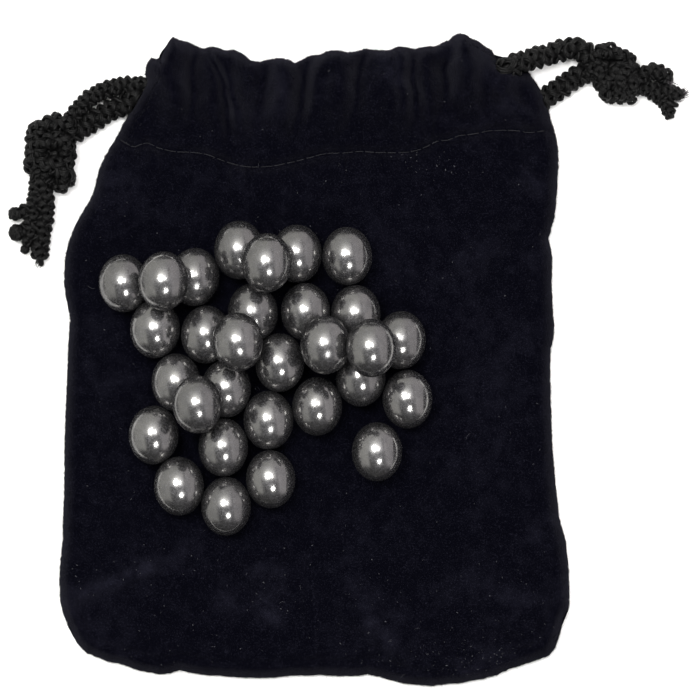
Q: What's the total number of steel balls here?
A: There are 30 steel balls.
